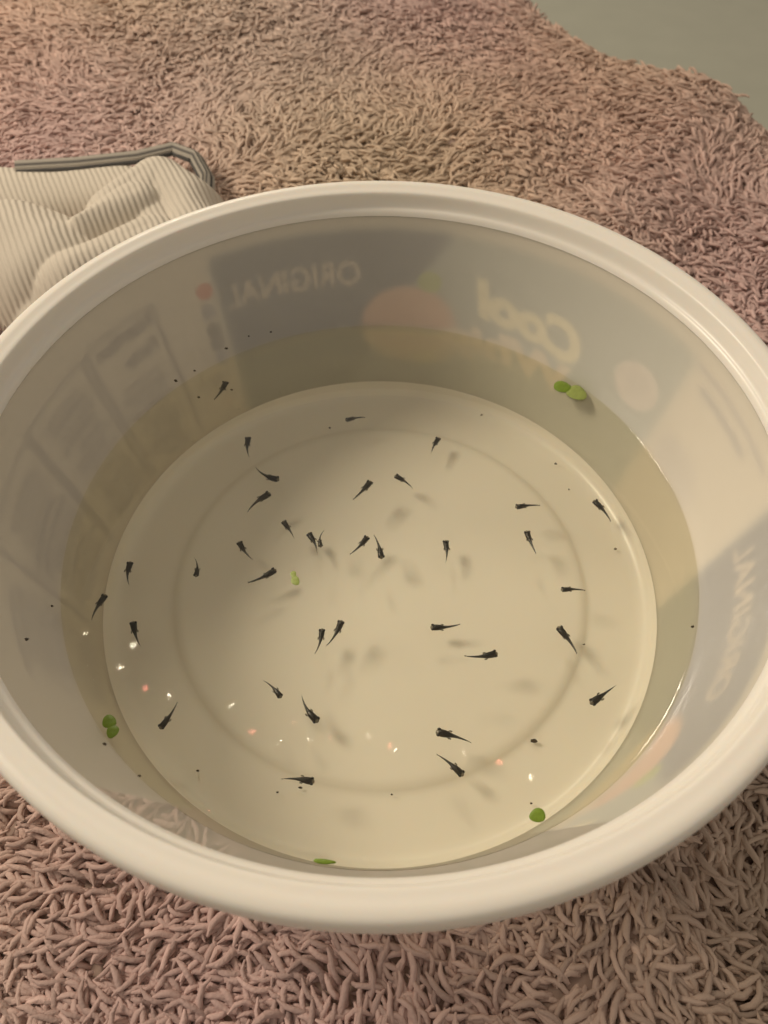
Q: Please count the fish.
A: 36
